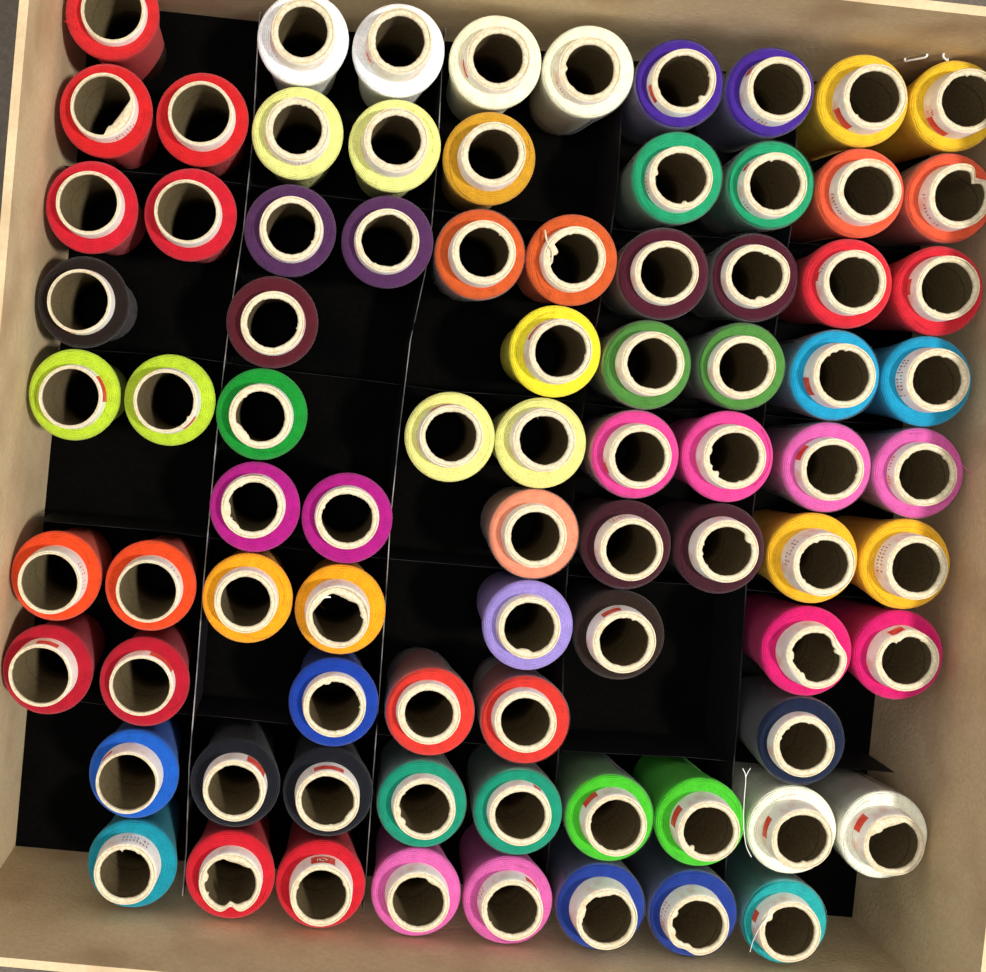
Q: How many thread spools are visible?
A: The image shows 82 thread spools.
